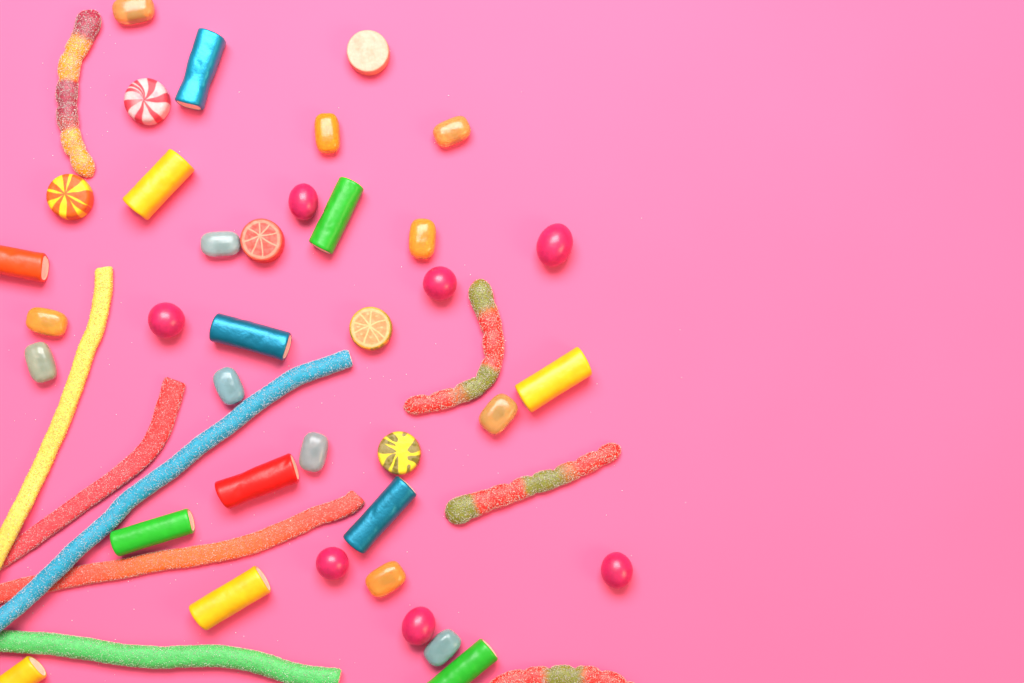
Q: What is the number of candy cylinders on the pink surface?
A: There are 12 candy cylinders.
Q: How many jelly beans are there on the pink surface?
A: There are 12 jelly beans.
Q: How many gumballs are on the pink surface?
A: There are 7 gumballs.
